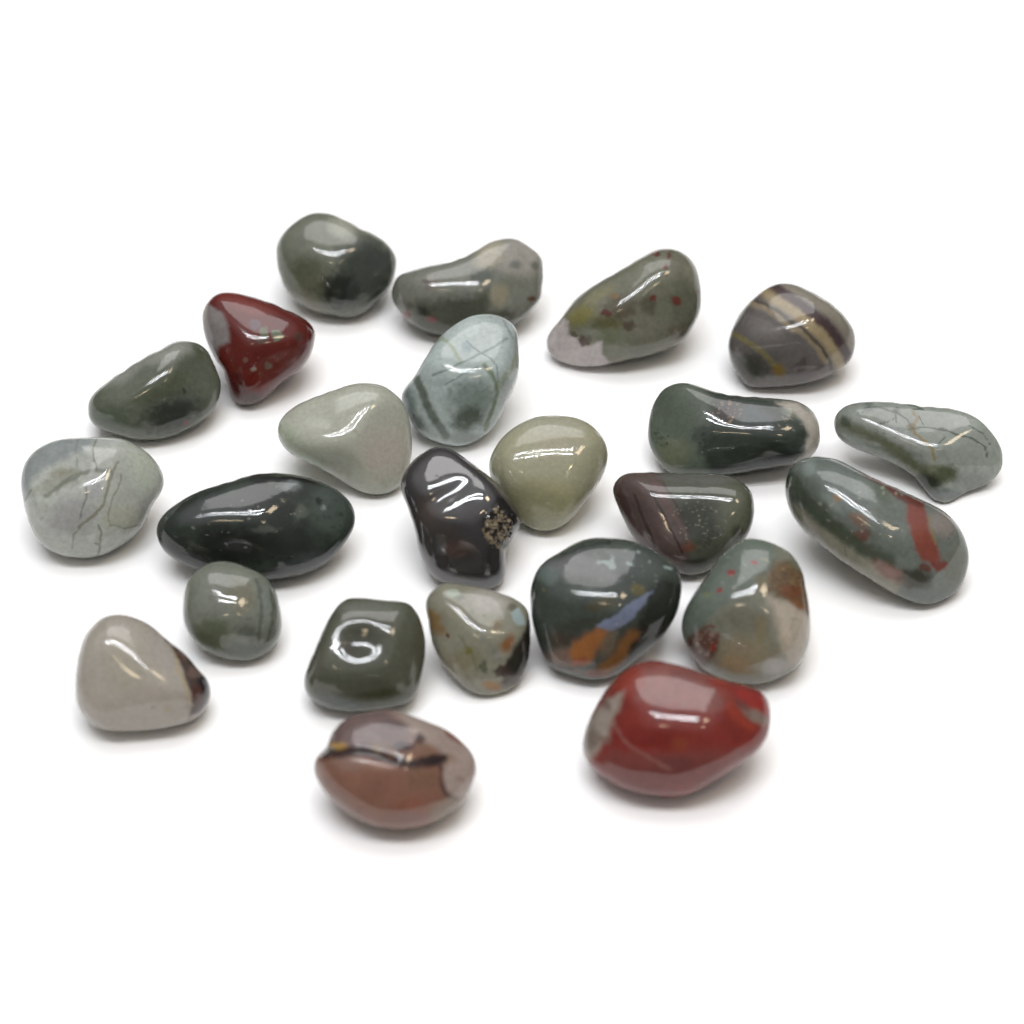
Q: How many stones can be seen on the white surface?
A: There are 24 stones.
